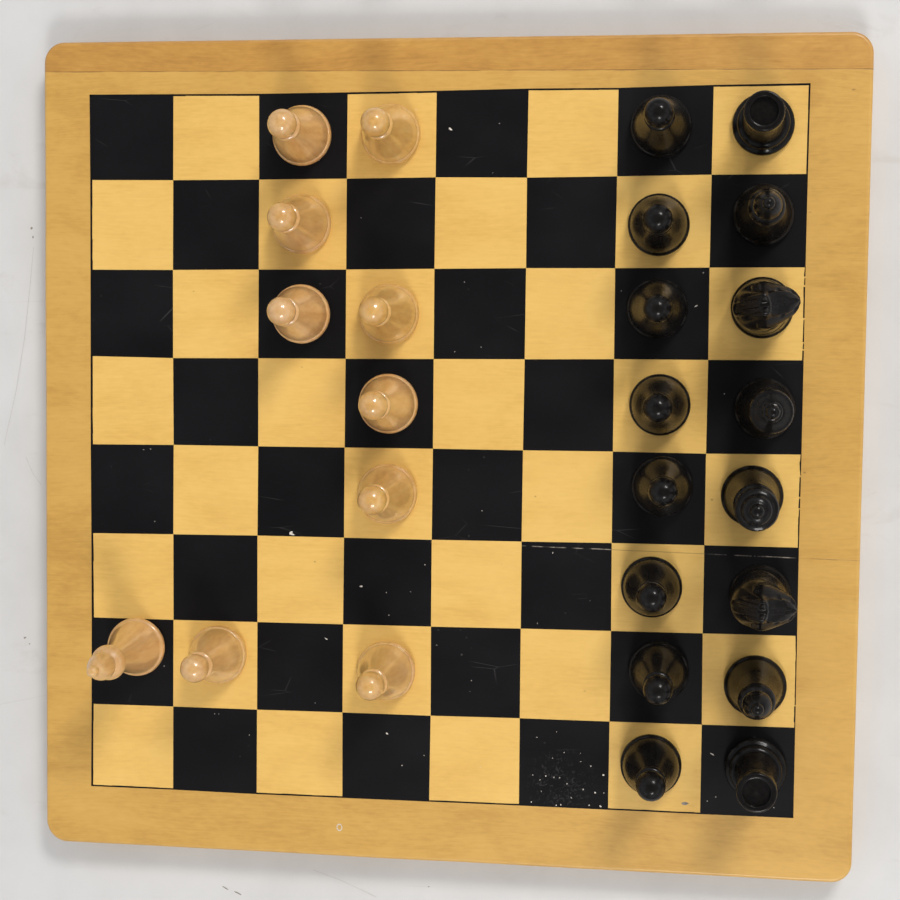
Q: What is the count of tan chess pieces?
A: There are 10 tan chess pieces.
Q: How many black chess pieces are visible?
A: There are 16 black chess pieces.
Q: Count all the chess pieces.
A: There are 26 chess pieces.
